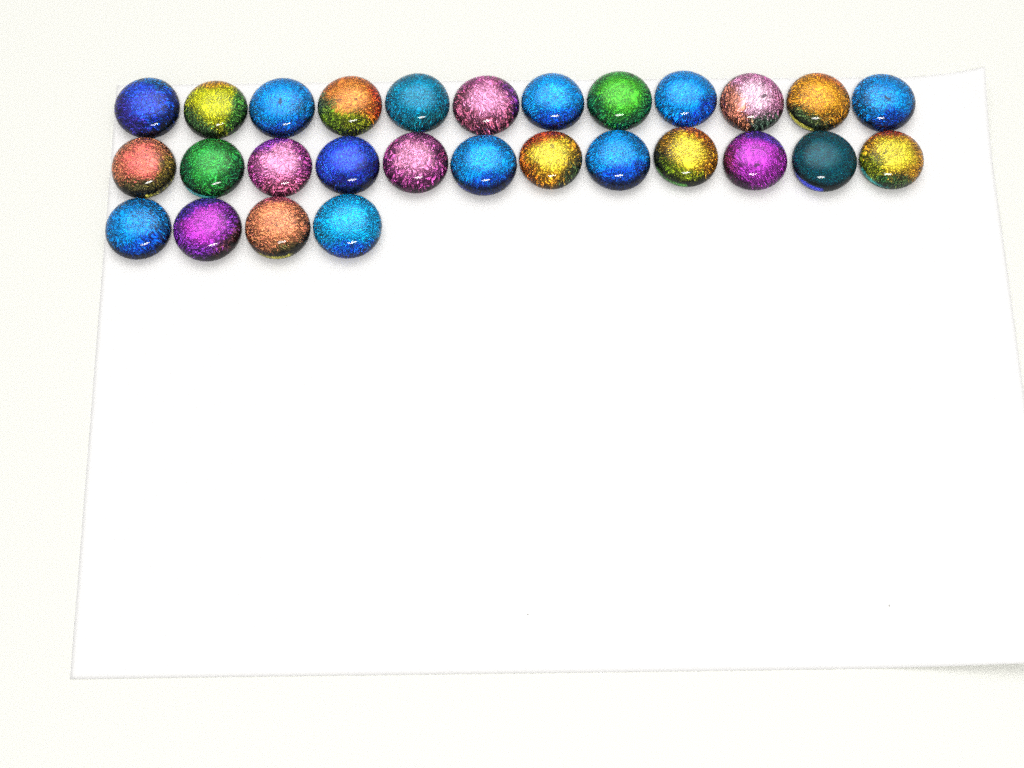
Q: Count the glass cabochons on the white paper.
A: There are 28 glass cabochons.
